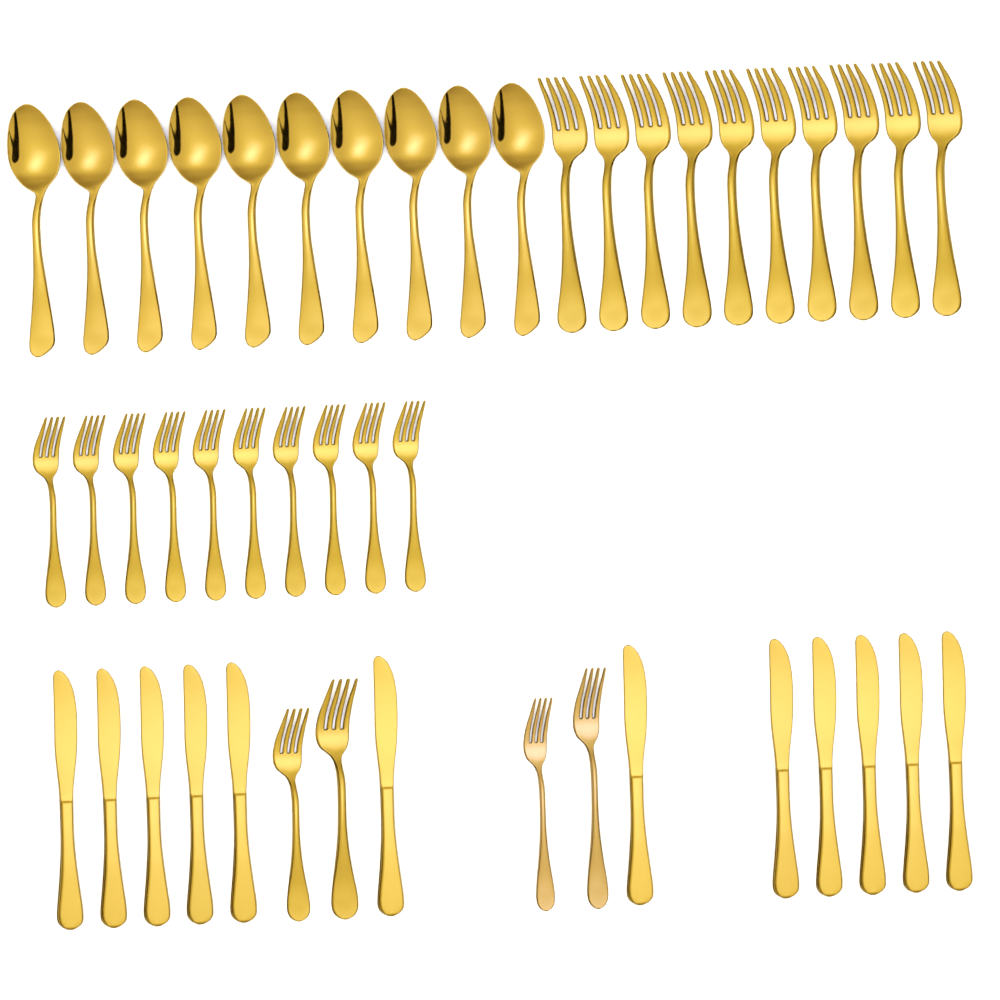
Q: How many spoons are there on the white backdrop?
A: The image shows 10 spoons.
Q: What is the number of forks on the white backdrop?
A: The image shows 24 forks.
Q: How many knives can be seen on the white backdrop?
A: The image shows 12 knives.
